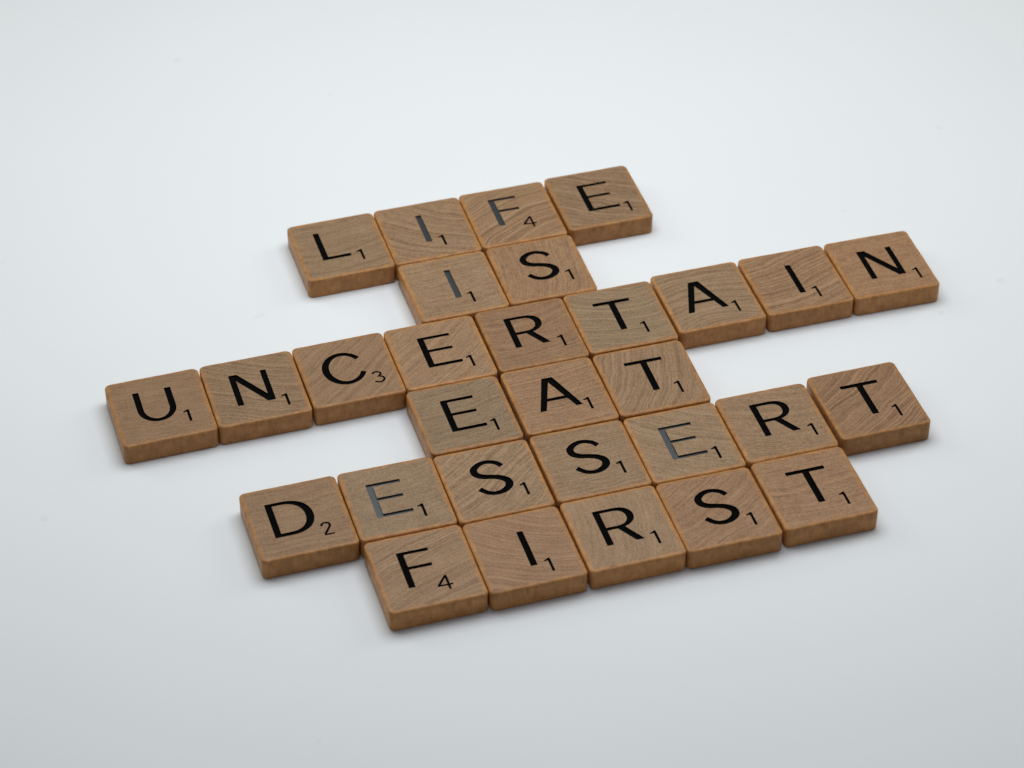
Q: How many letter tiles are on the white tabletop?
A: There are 30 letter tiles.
